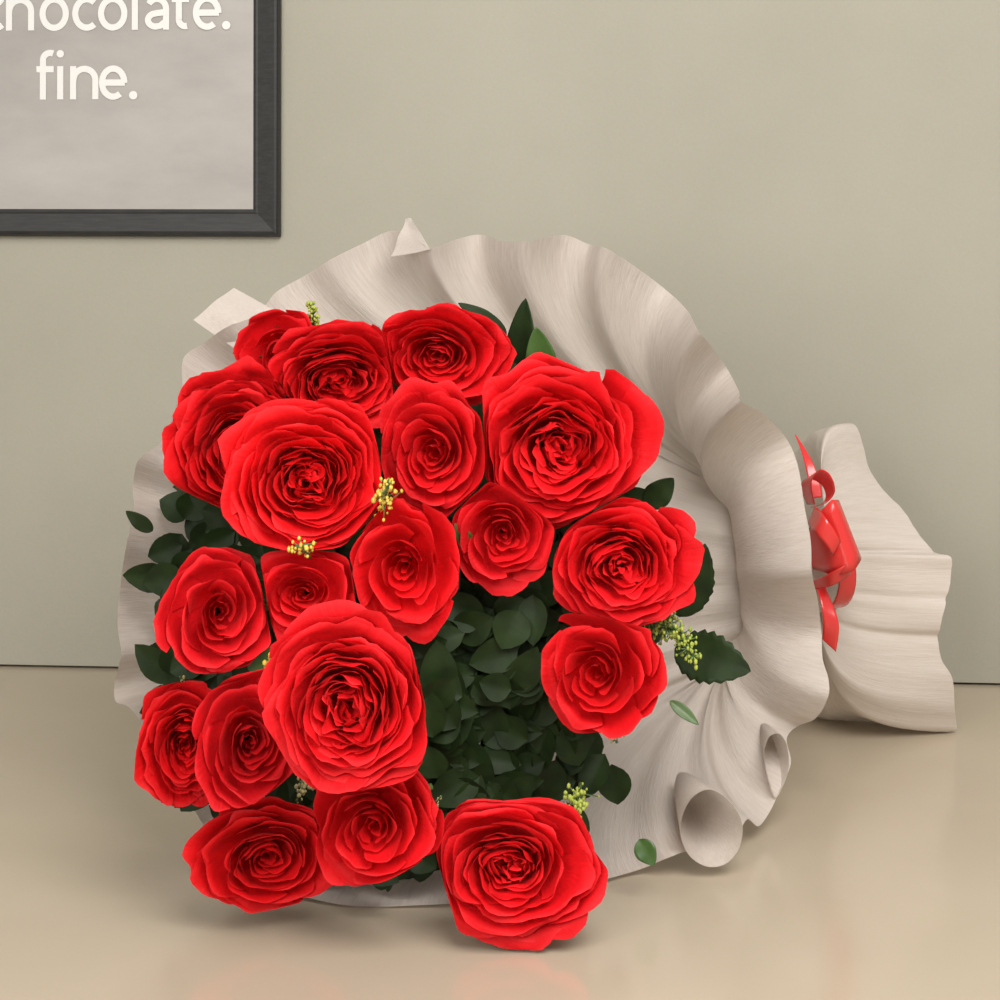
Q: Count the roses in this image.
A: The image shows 19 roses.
